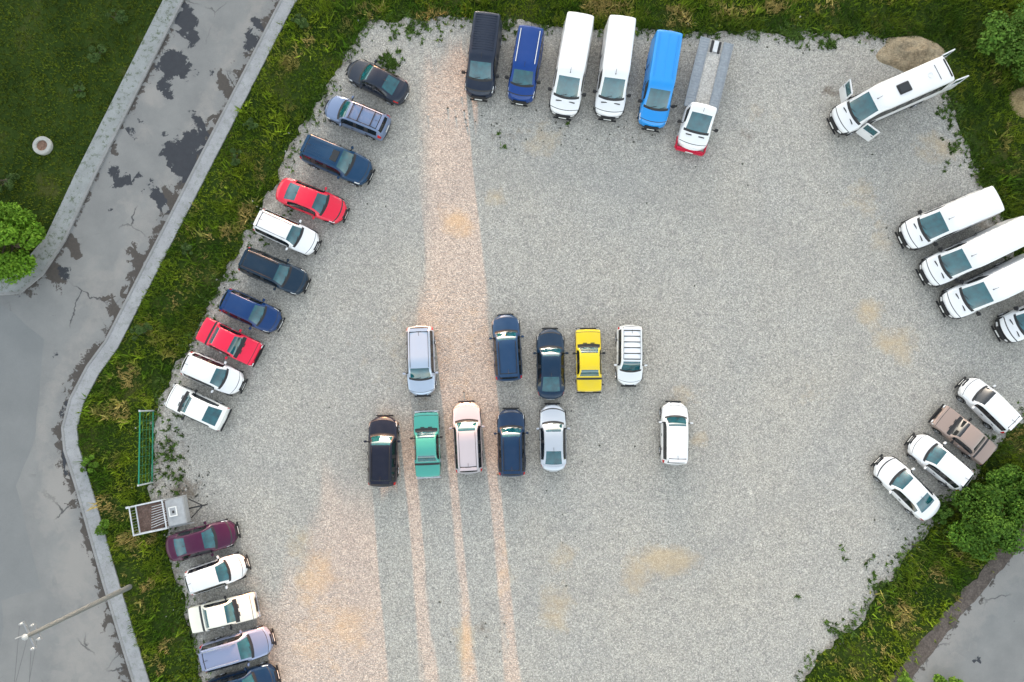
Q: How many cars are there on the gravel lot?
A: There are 30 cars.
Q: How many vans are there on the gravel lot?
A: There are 10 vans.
